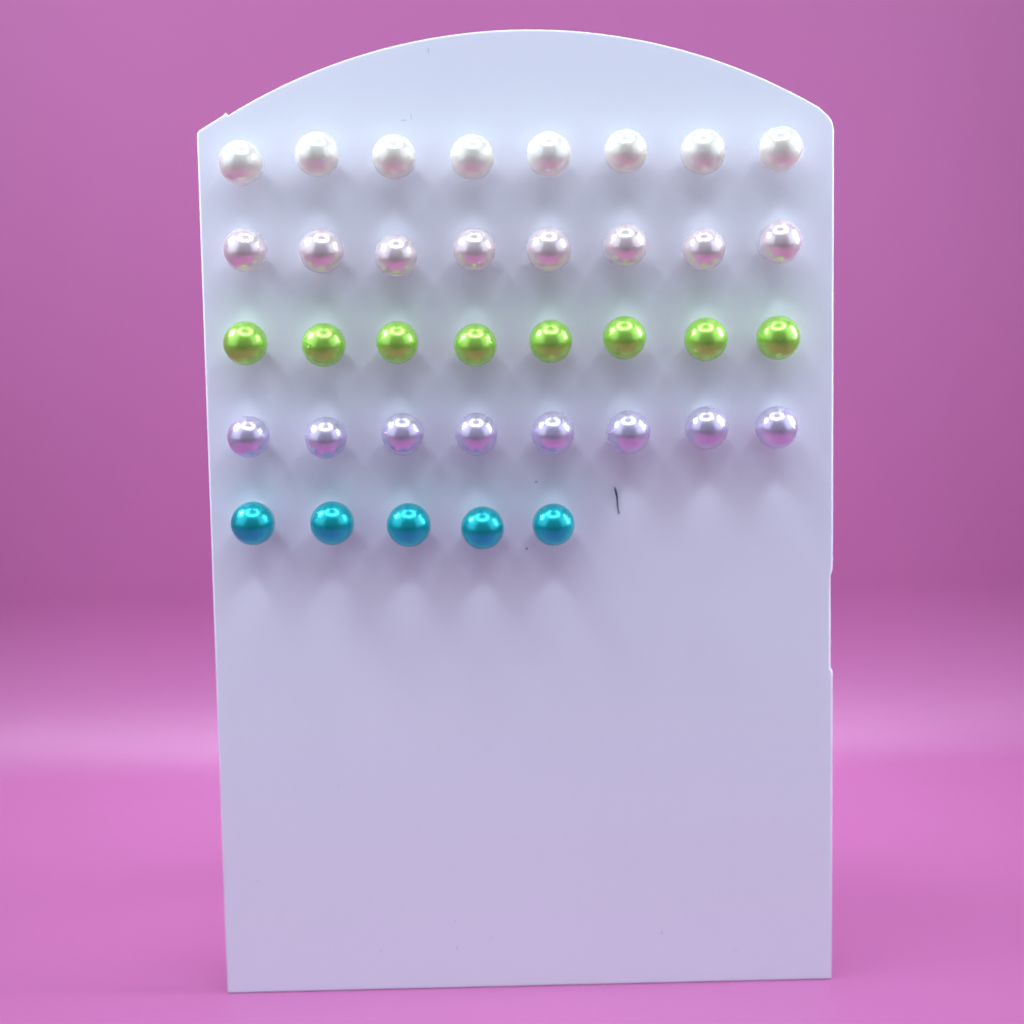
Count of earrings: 37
